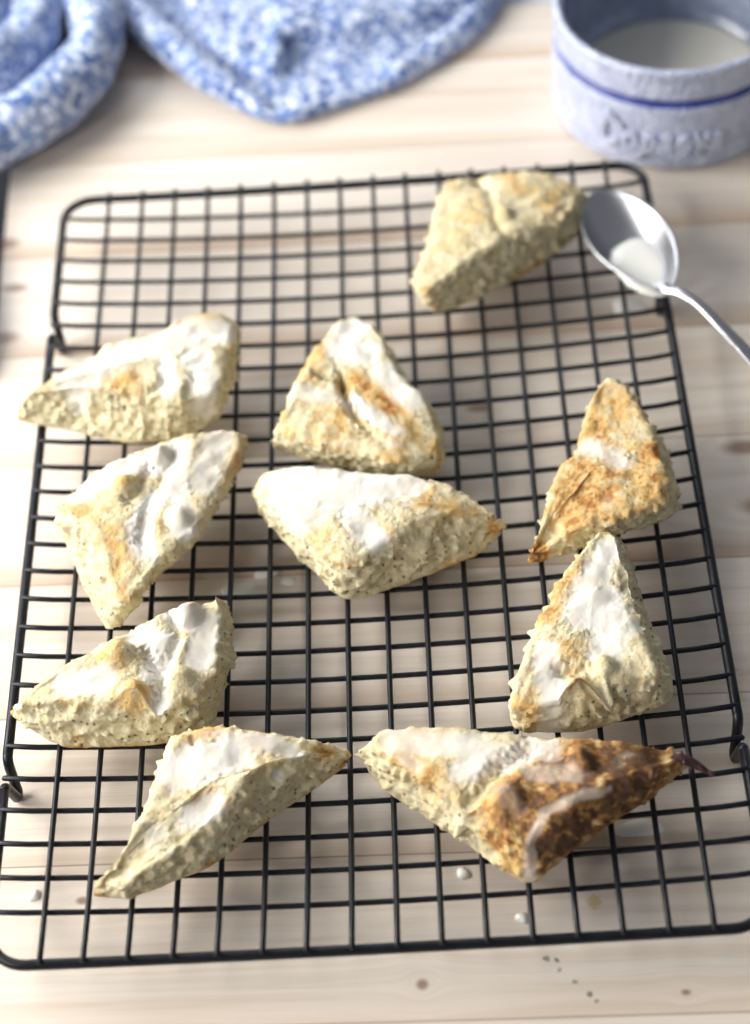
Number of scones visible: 10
